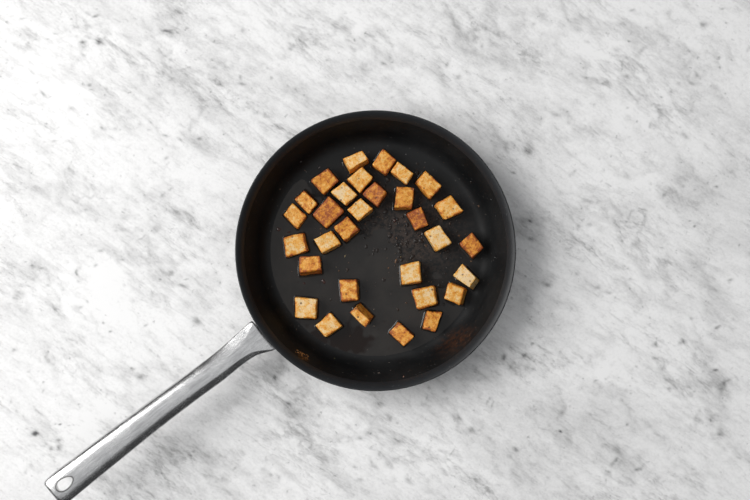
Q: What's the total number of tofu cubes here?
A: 31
